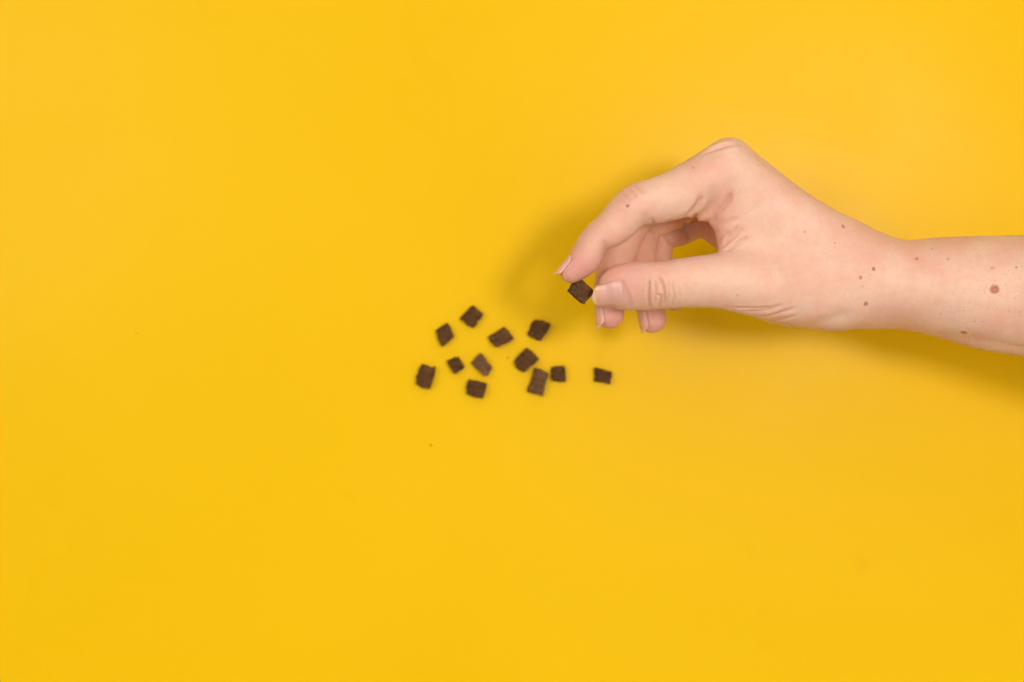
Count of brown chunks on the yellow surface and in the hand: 13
